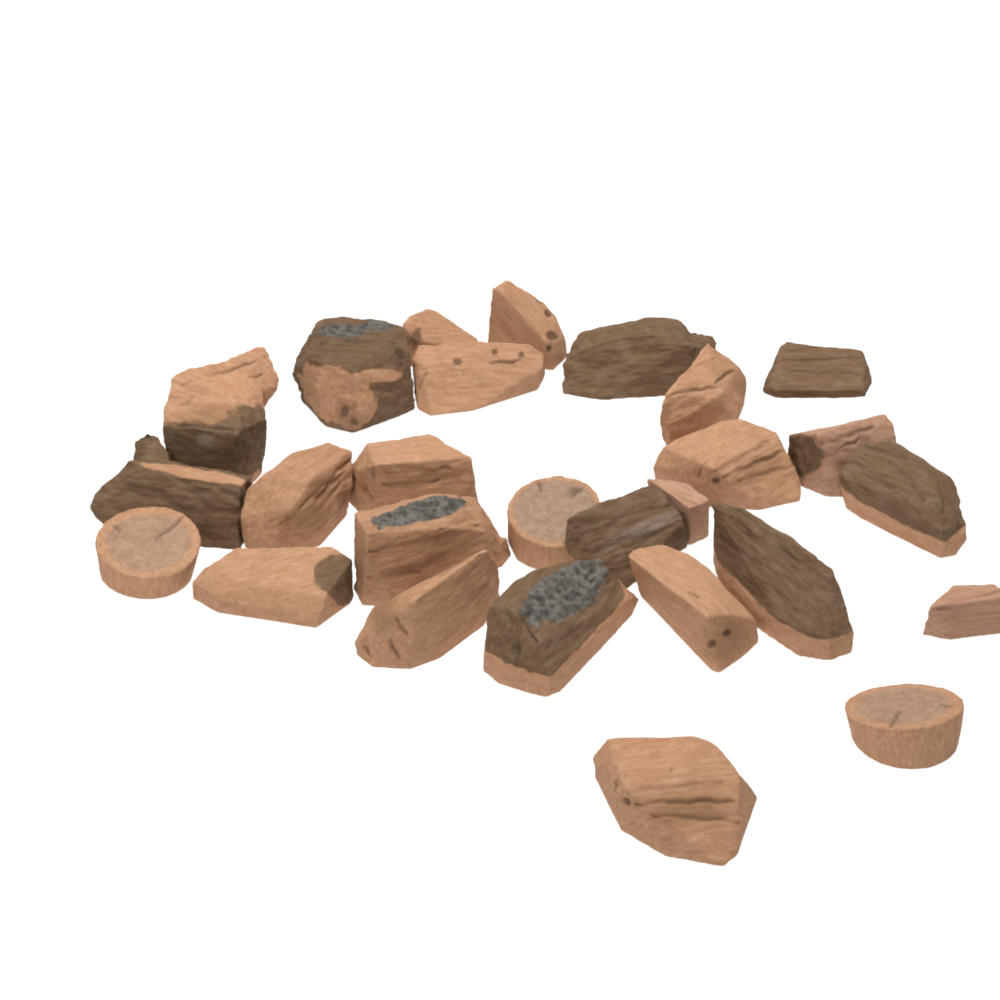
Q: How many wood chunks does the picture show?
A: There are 27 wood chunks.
